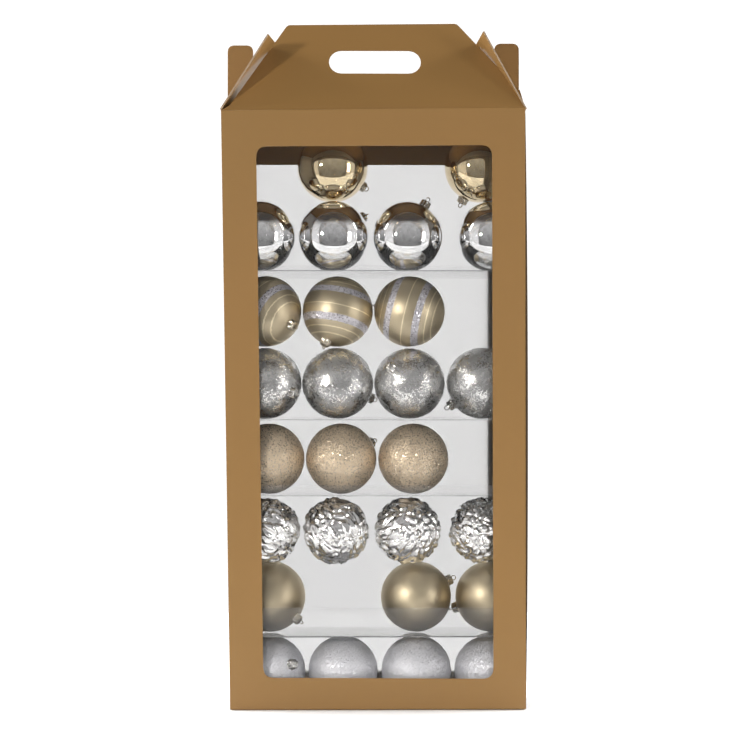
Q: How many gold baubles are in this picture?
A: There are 11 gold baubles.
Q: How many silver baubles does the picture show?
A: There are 16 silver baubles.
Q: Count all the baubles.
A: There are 27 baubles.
